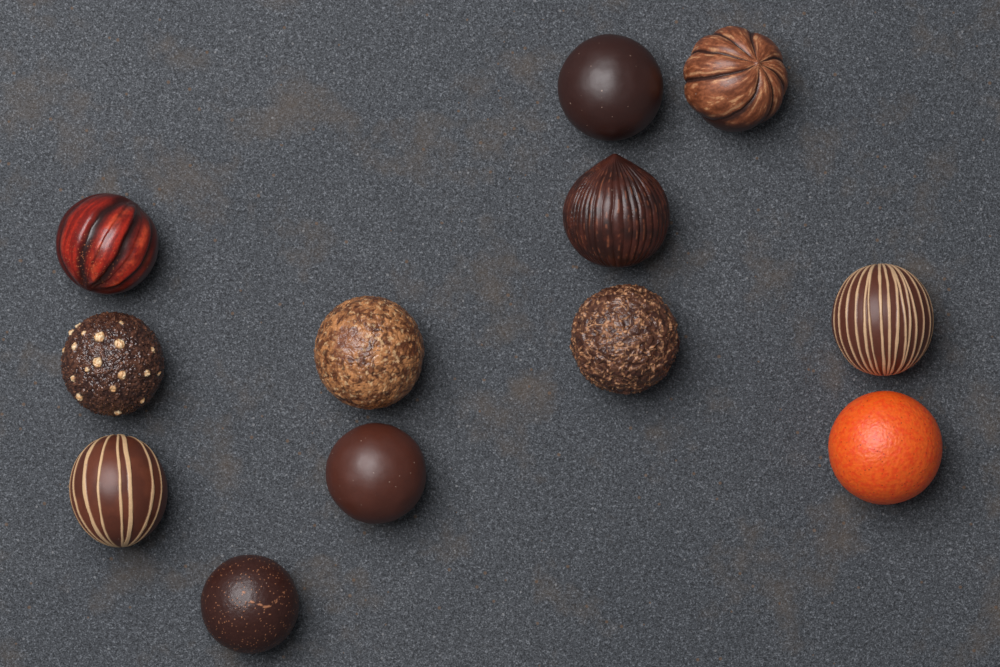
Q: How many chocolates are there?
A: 12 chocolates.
